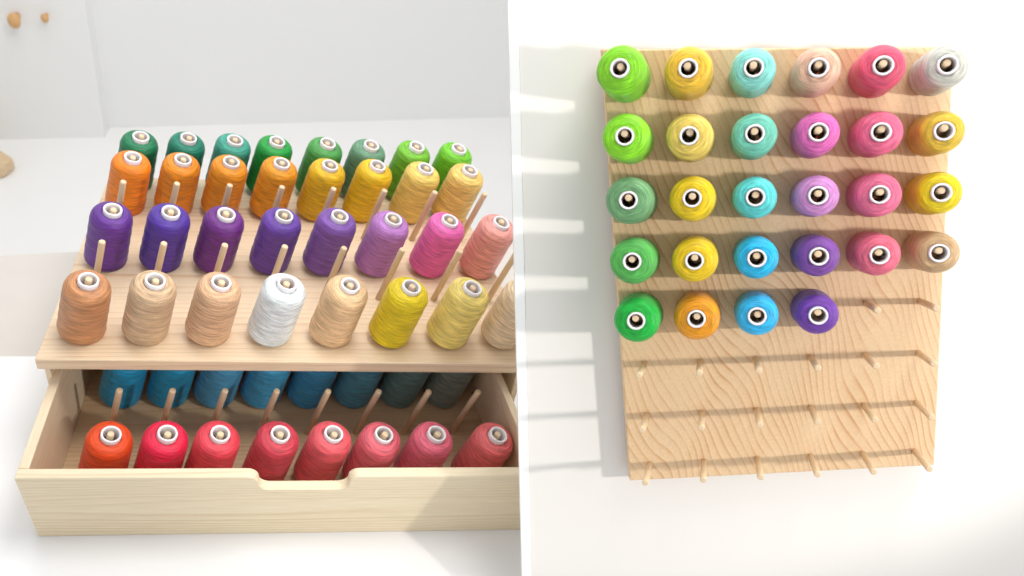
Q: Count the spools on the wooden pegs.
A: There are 76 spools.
